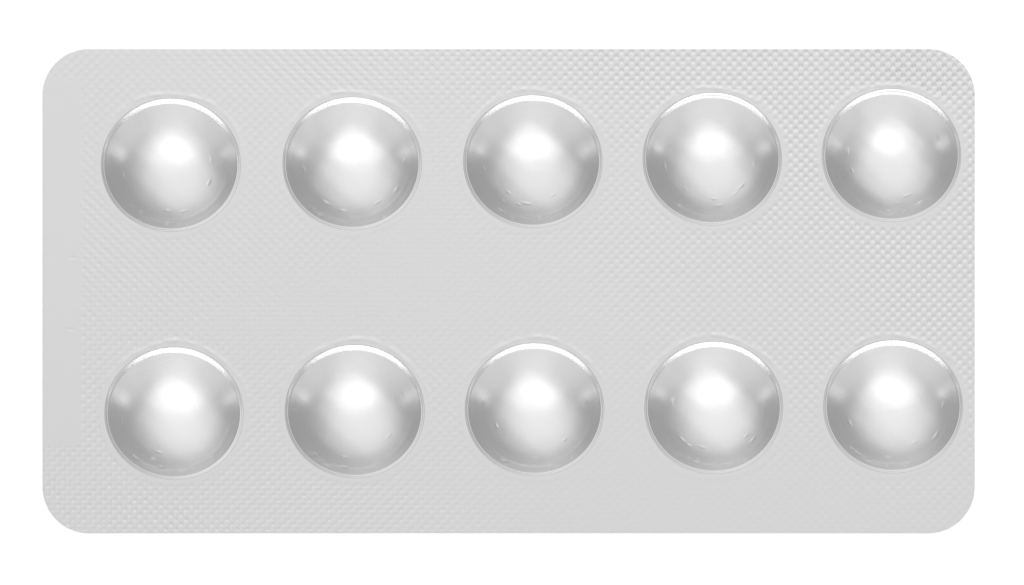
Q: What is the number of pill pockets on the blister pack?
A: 10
